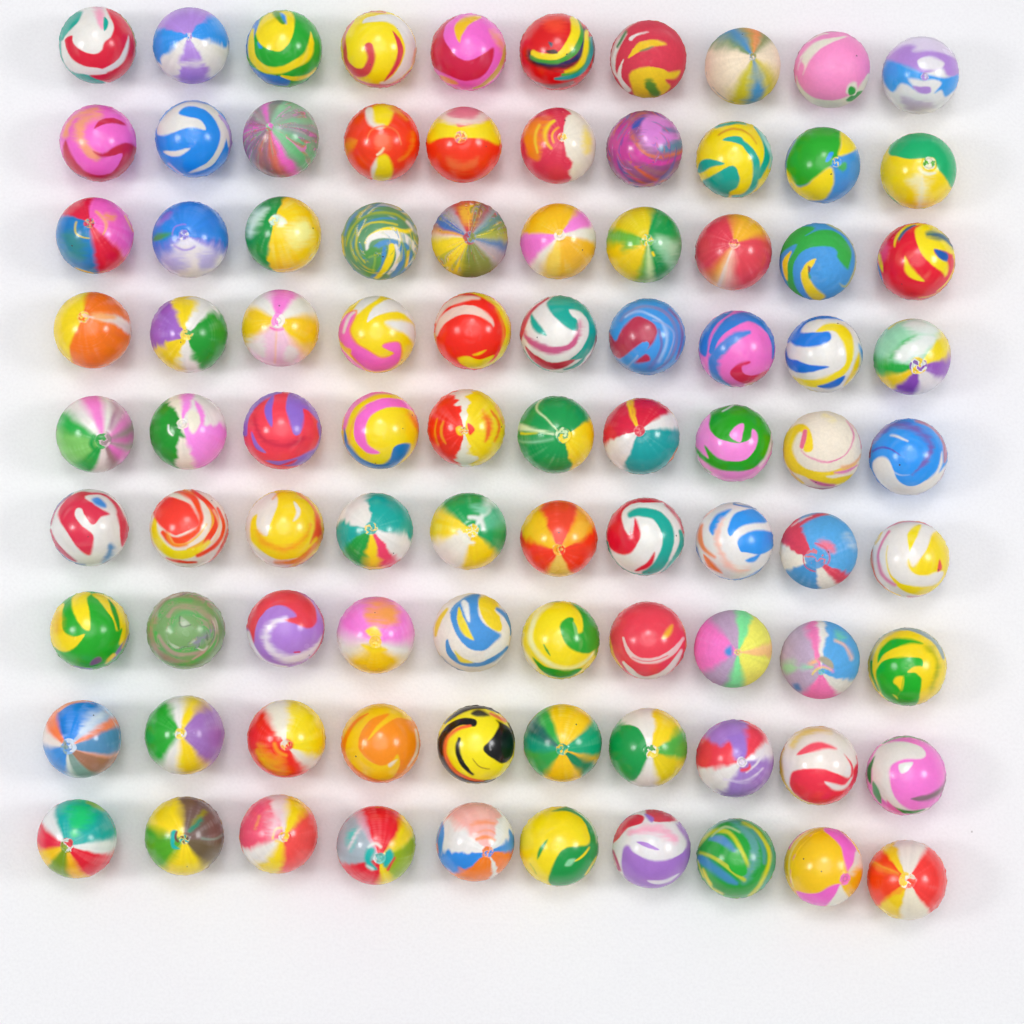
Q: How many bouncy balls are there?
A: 90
